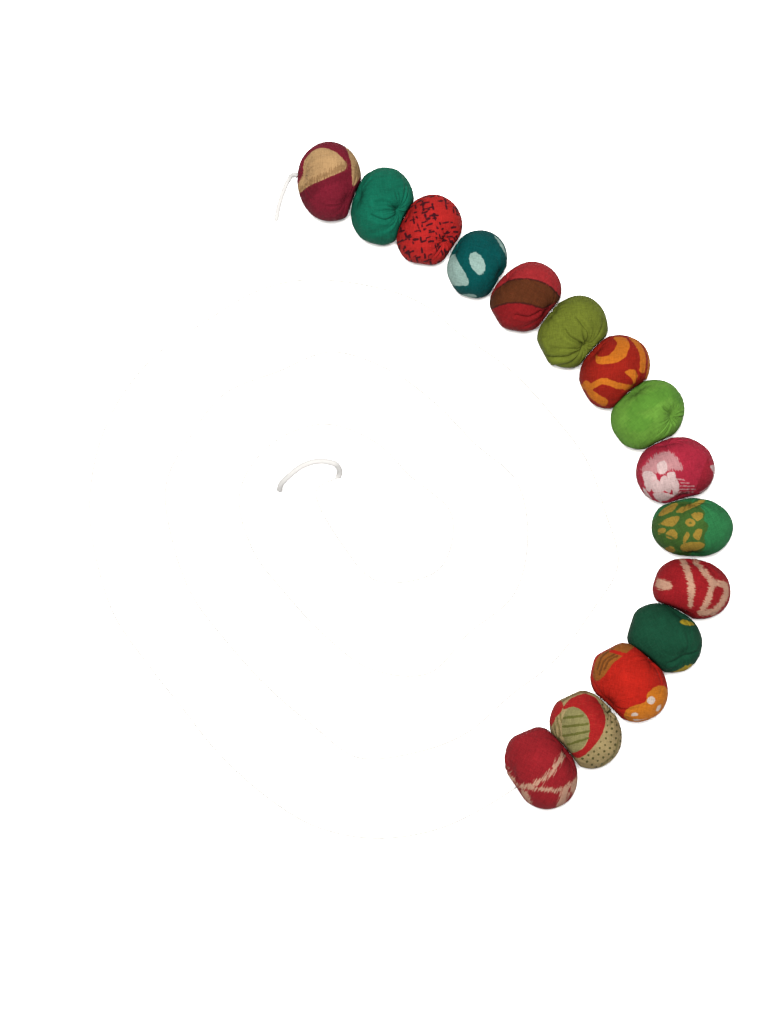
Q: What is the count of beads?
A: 15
